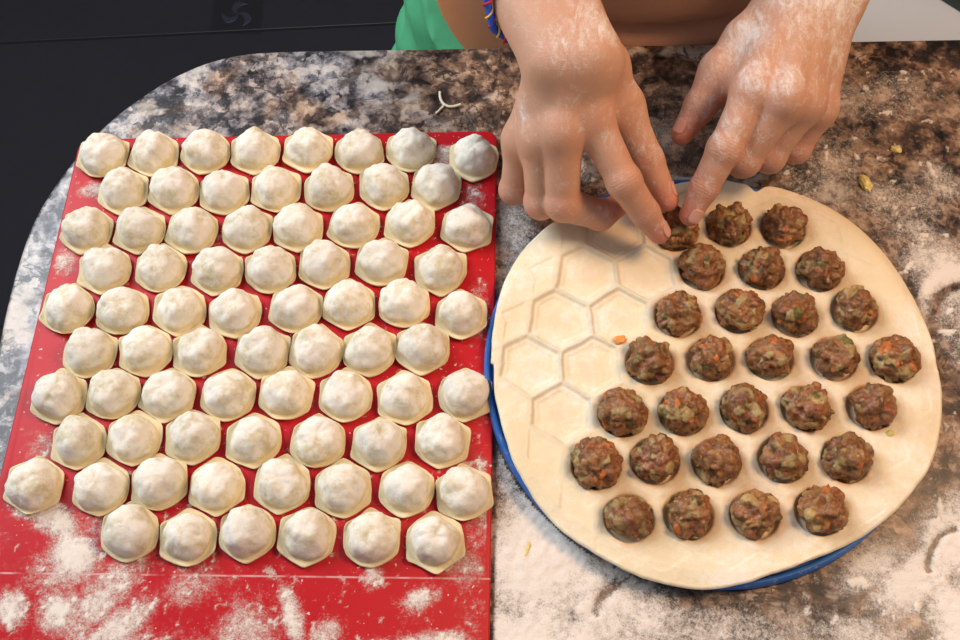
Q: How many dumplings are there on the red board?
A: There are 74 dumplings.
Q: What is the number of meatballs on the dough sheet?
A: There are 29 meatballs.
